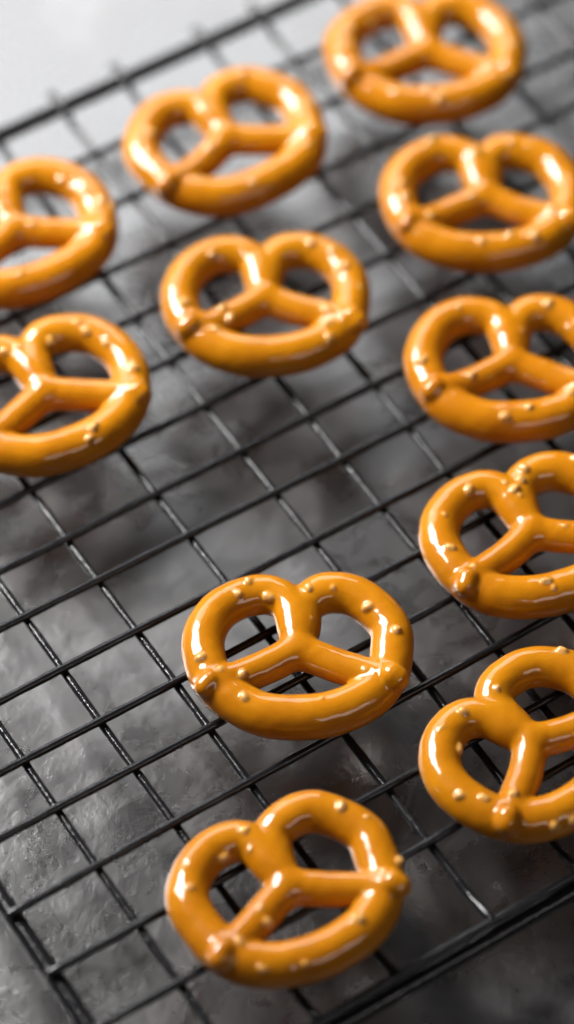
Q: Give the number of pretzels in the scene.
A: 11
